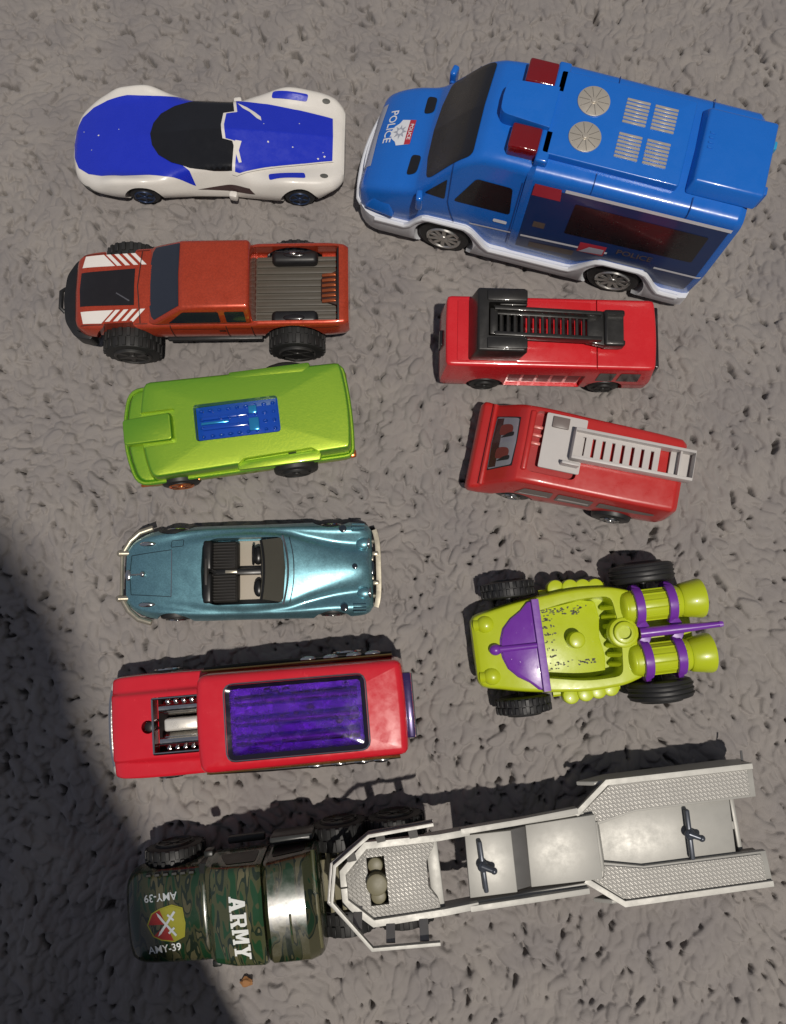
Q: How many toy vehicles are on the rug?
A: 10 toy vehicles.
